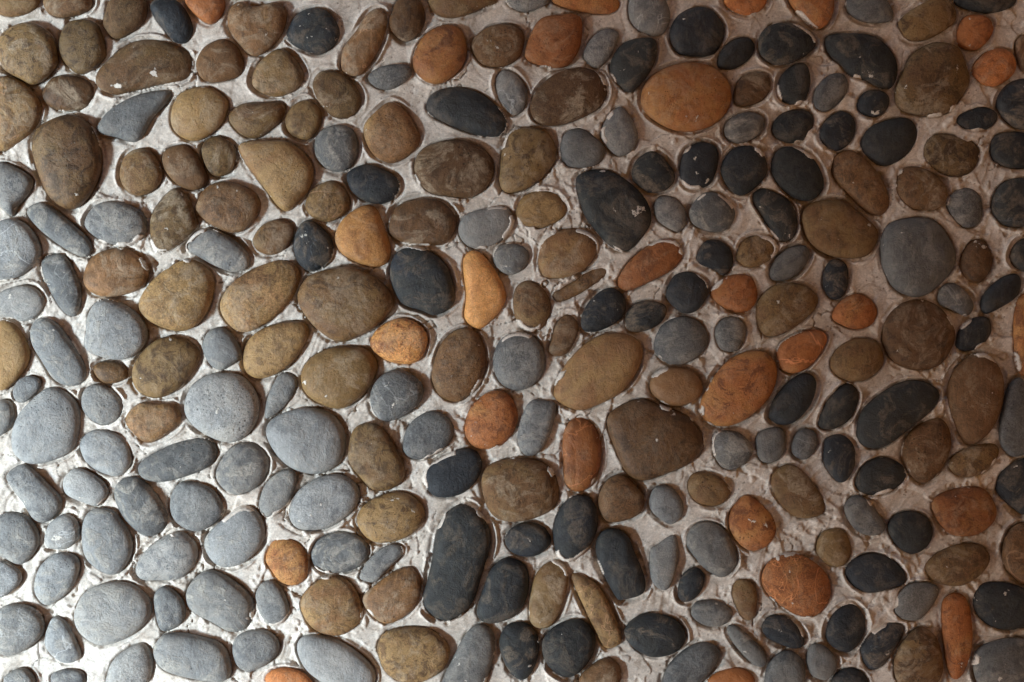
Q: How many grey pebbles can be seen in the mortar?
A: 89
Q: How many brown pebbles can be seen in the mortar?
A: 85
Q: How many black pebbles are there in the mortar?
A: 58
